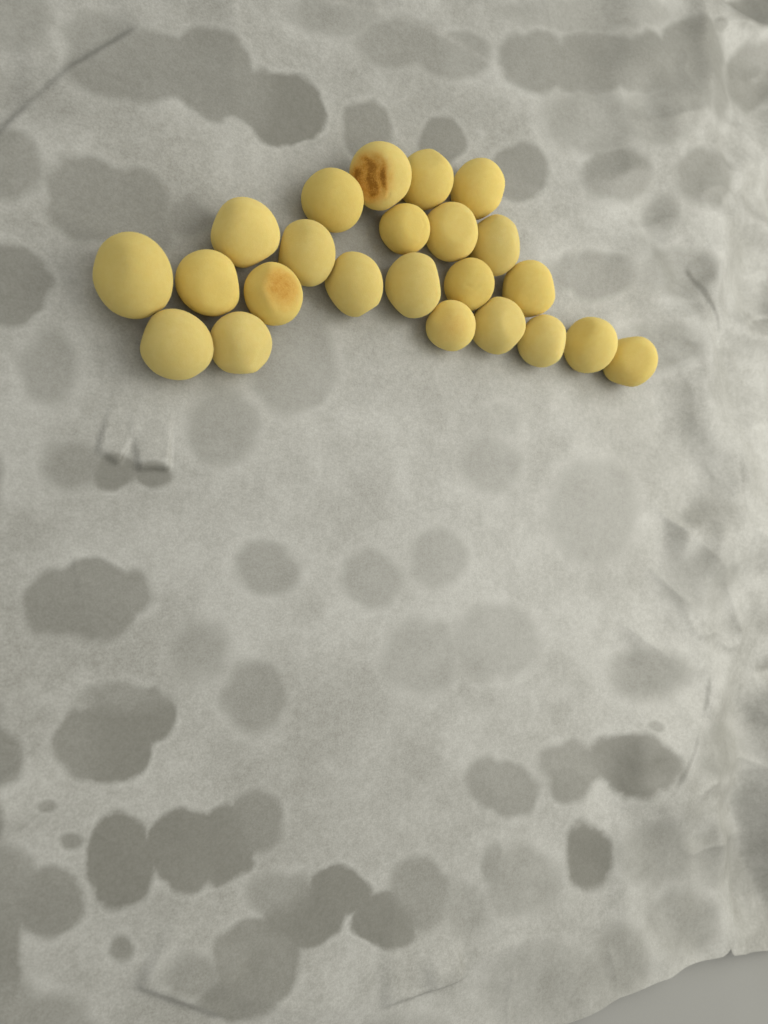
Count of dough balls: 23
